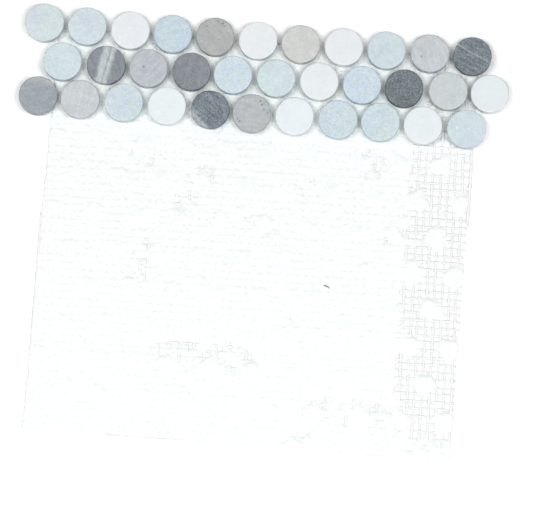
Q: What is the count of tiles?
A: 33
